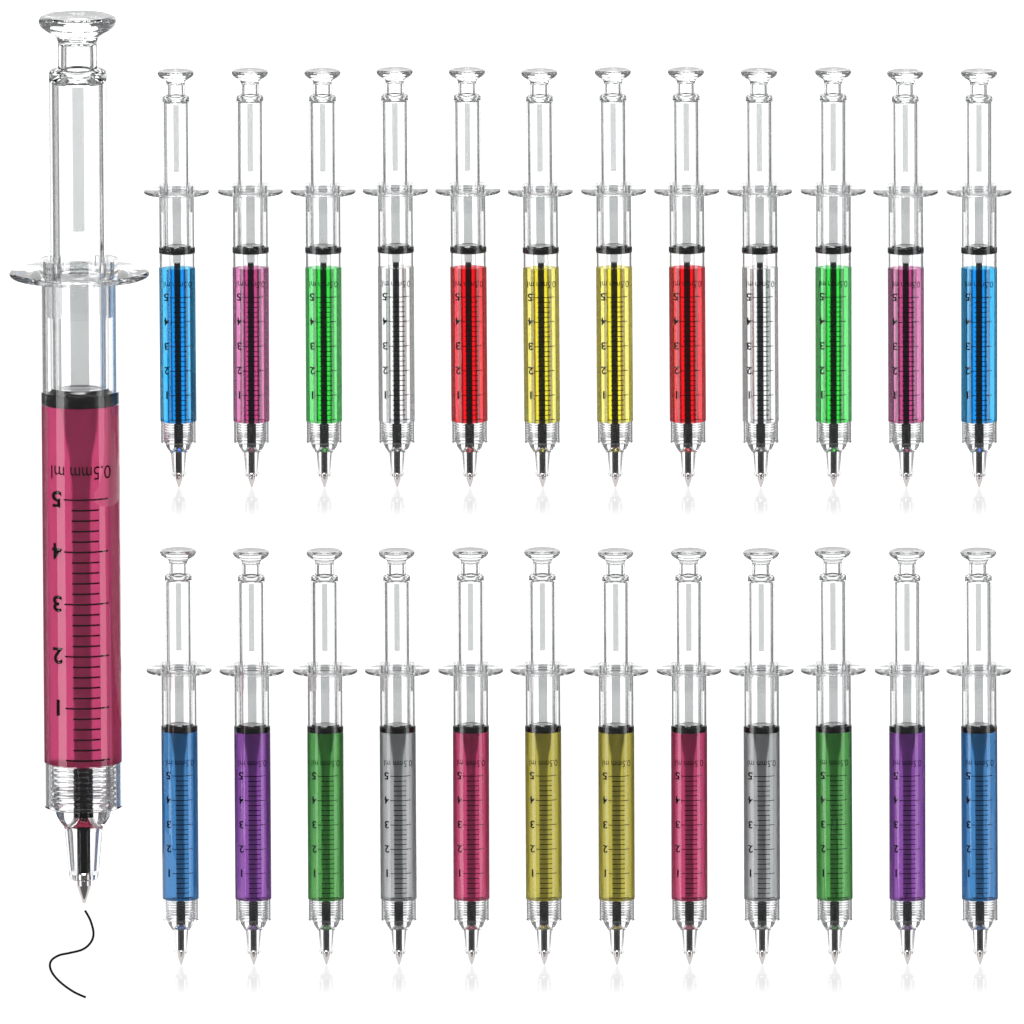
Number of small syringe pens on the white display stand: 24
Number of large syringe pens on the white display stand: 1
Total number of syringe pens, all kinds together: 25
